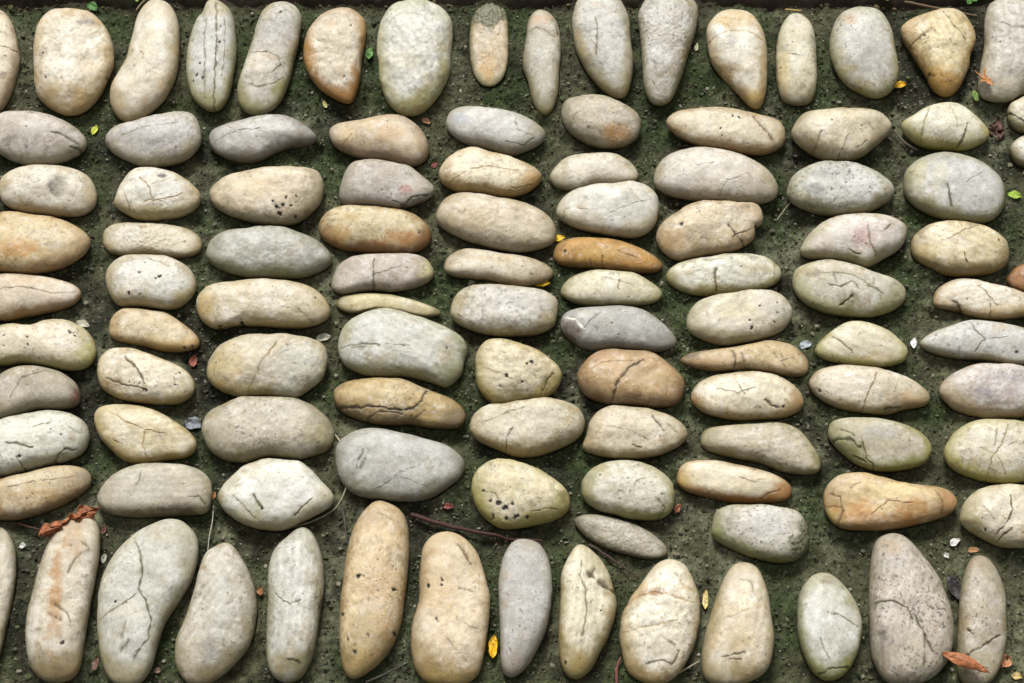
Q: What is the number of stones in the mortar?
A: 108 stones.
